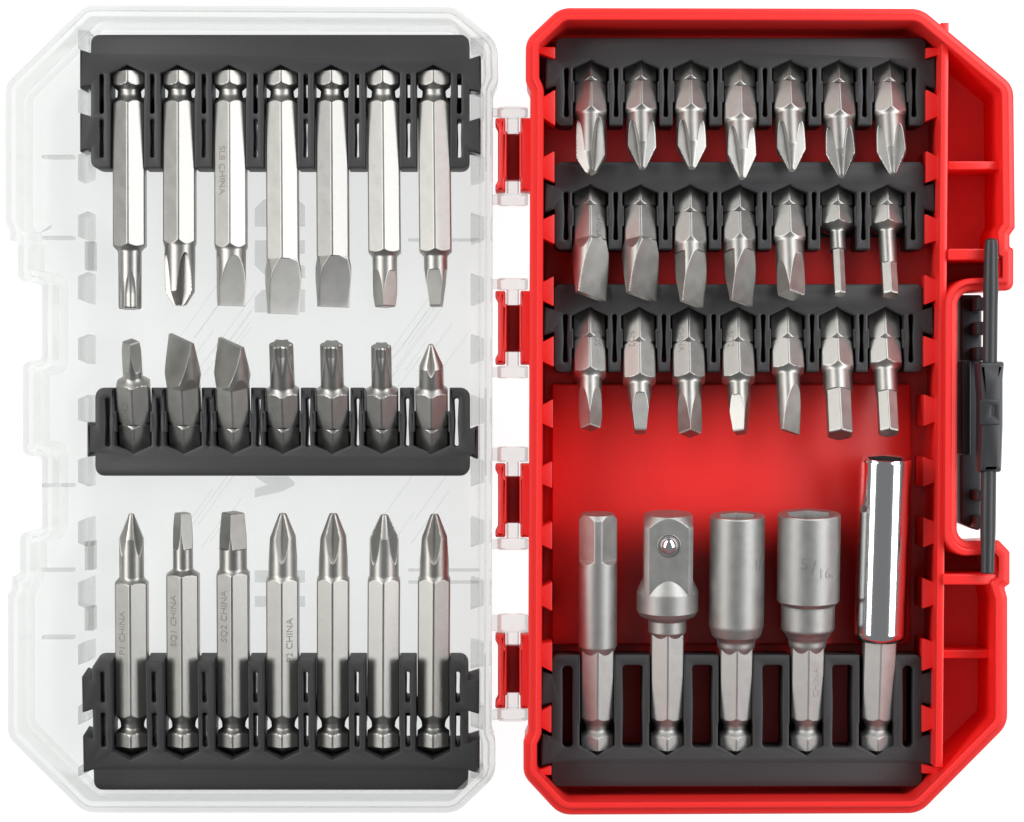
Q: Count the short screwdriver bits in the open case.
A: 28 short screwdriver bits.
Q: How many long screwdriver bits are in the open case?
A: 14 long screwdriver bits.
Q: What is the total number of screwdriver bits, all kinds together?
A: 42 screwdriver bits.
